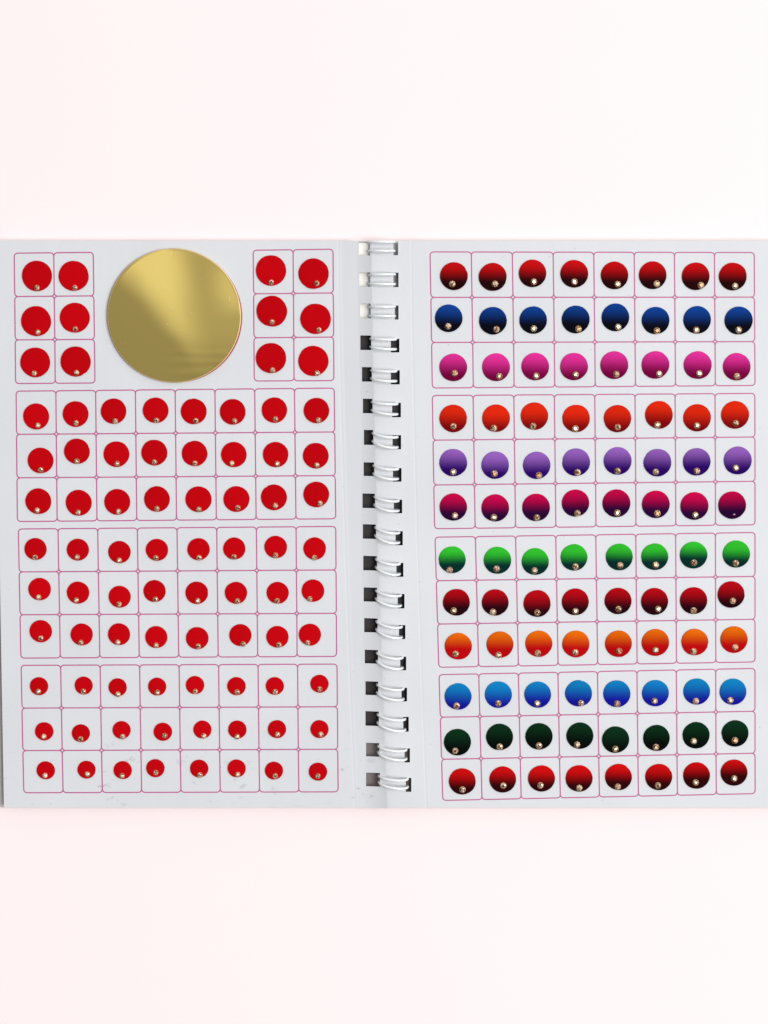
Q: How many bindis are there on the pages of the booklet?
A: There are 180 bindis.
